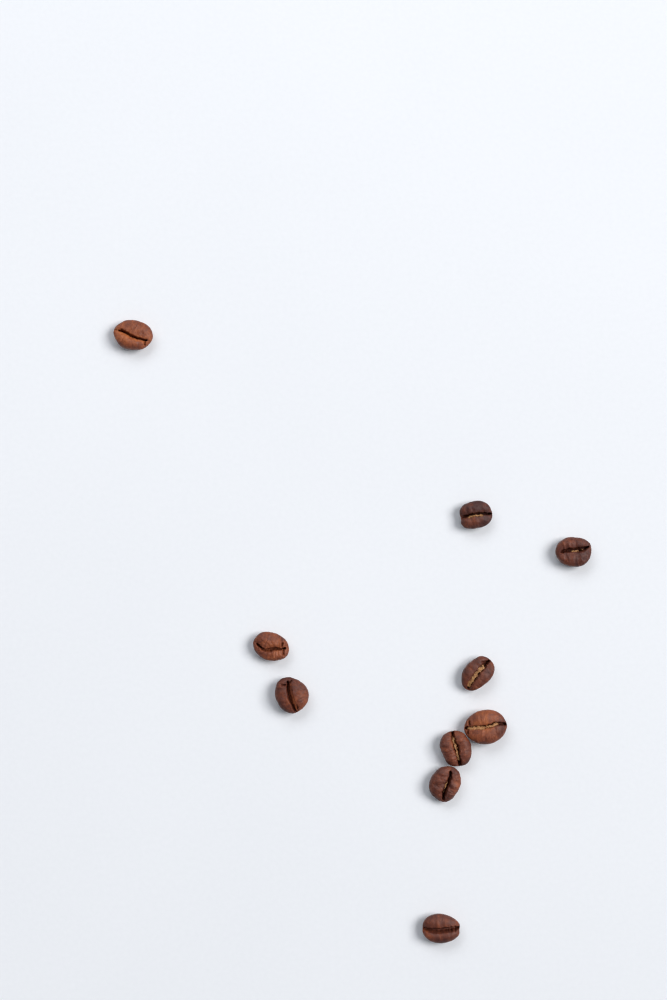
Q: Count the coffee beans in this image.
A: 10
